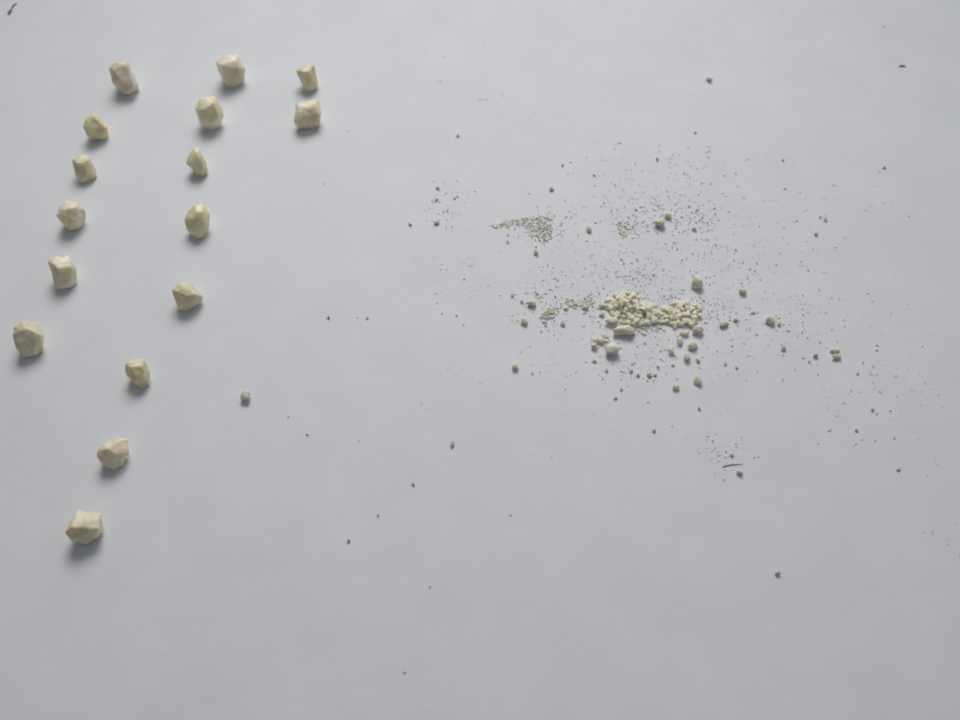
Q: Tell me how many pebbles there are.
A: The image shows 16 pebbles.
